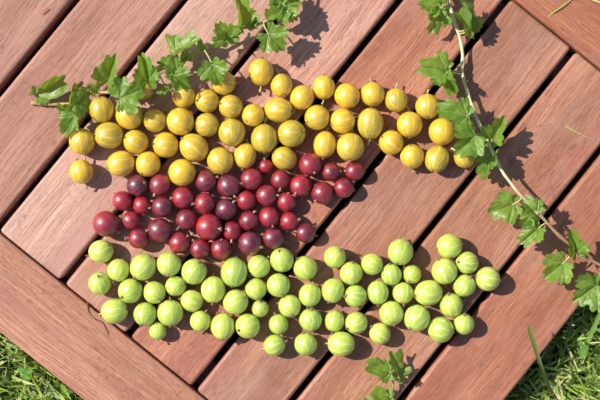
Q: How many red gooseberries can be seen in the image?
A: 38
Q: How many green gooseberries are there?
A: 57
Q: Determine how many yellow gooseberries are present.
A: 46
